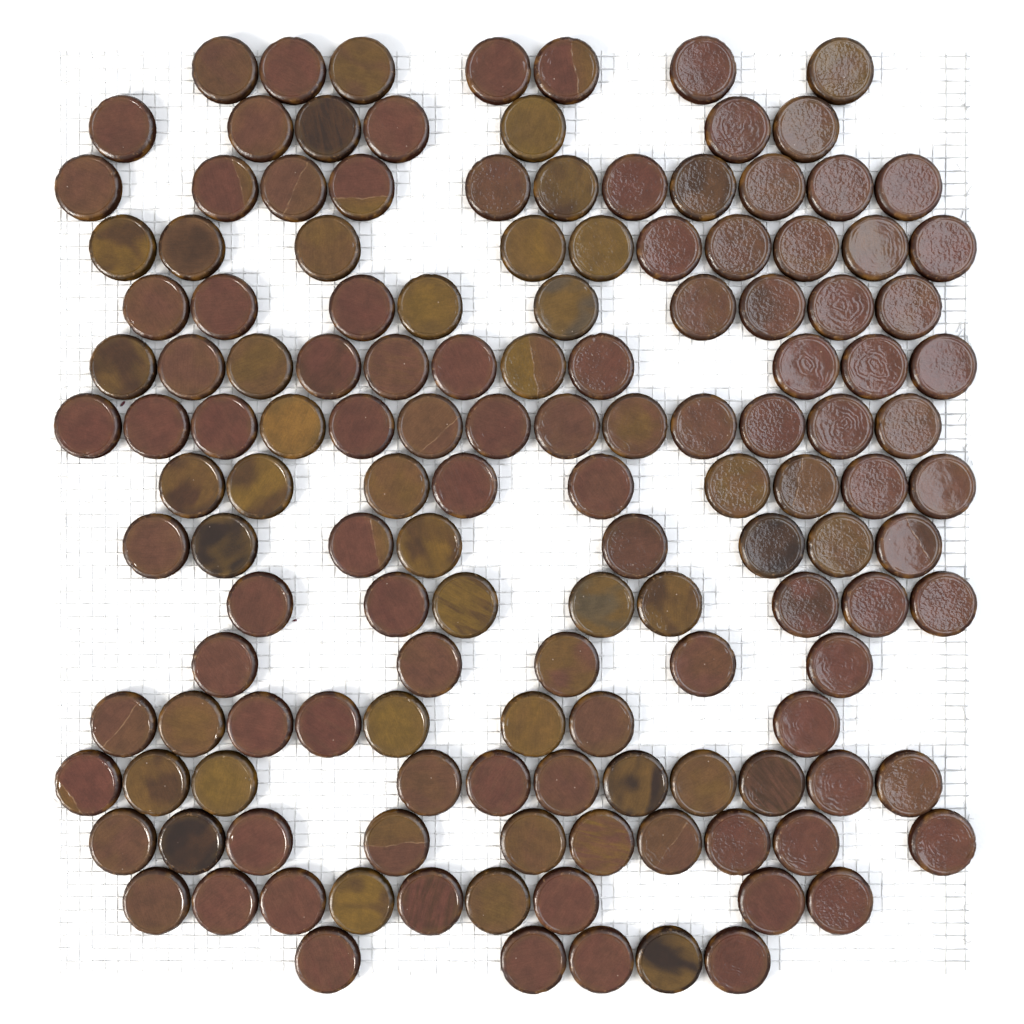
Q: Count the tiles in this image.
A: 141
